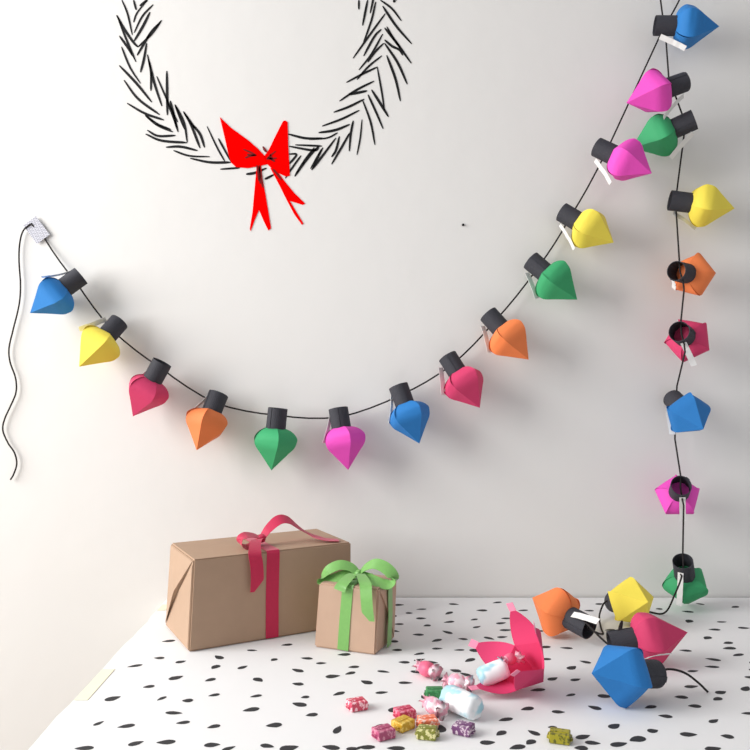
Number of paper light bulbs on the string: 25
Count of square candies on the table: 9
